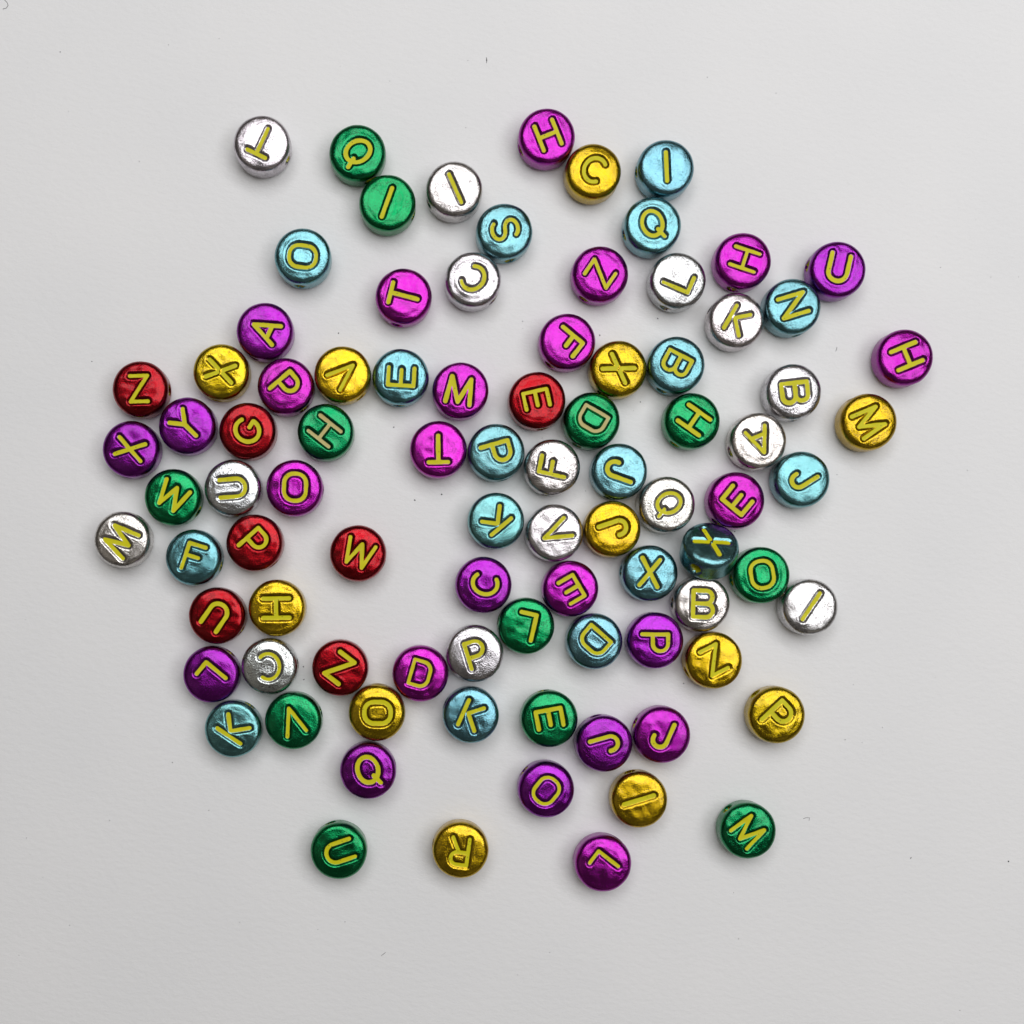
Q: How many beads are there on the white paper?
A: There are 89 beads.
